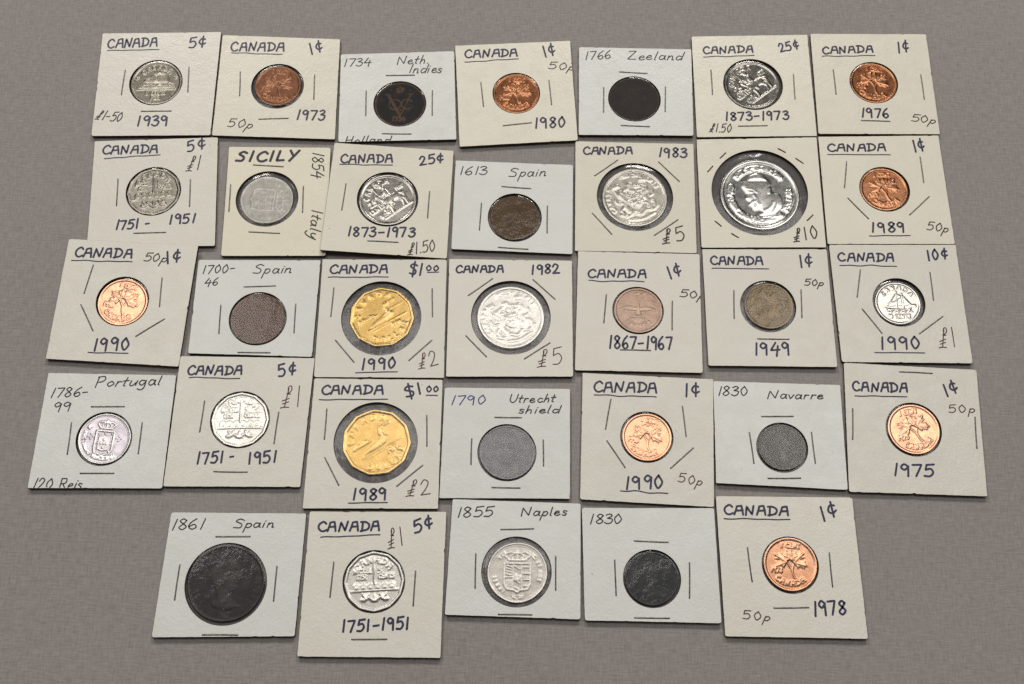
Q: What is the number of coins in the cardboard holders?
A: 33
